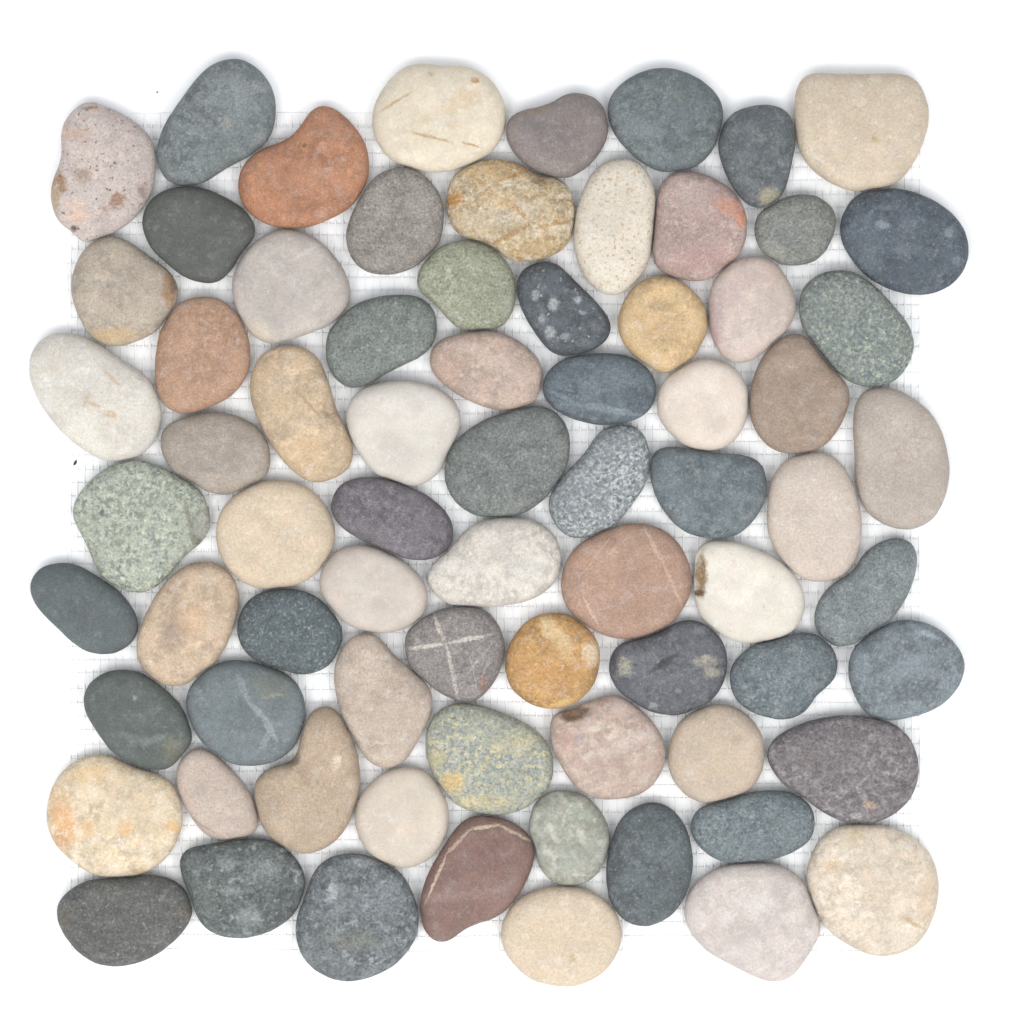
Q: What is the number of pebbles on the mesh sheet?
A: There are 74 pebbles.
